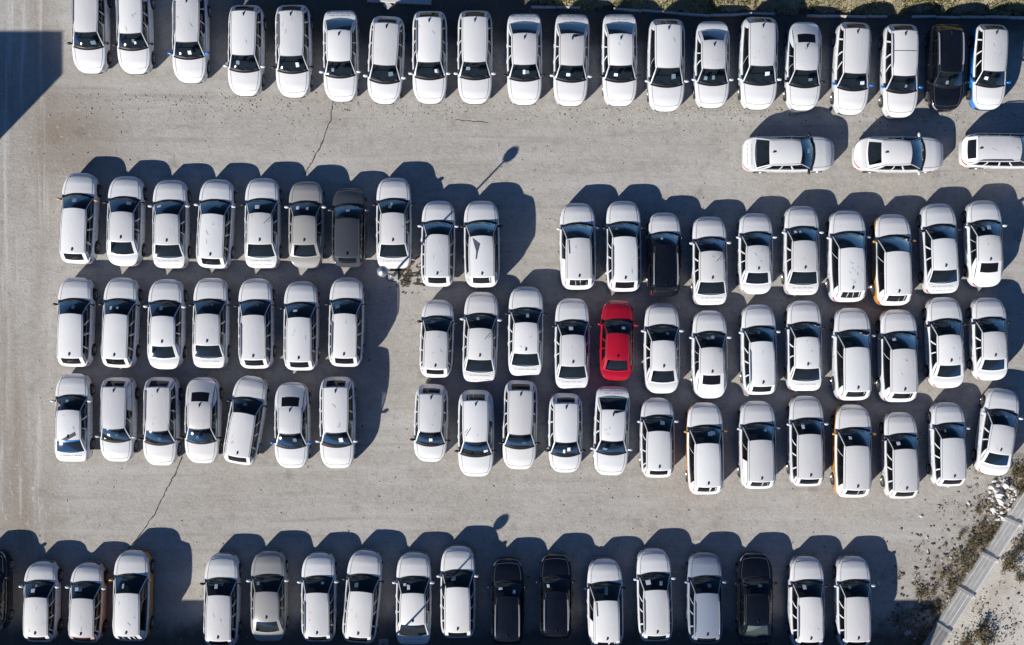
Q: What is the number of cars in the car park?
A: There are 101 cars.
